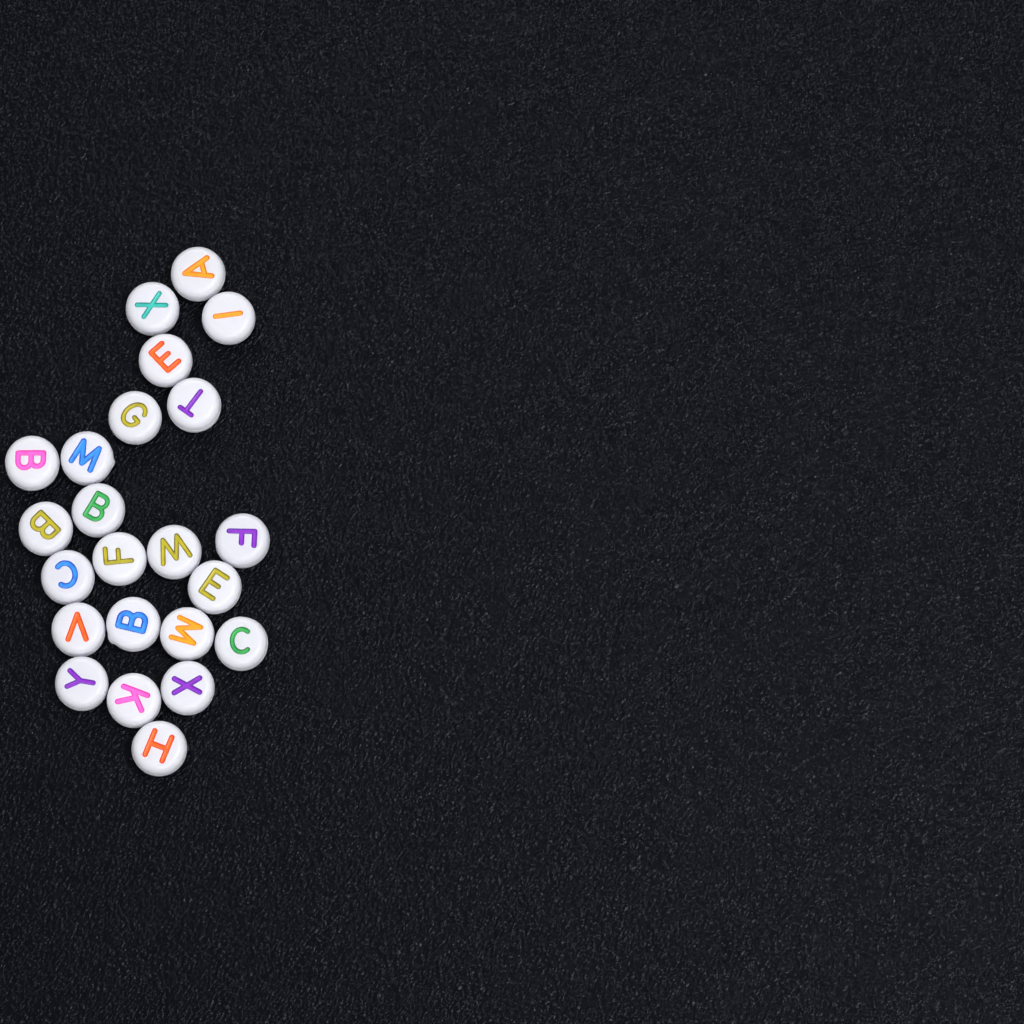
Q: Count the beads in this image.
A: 23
